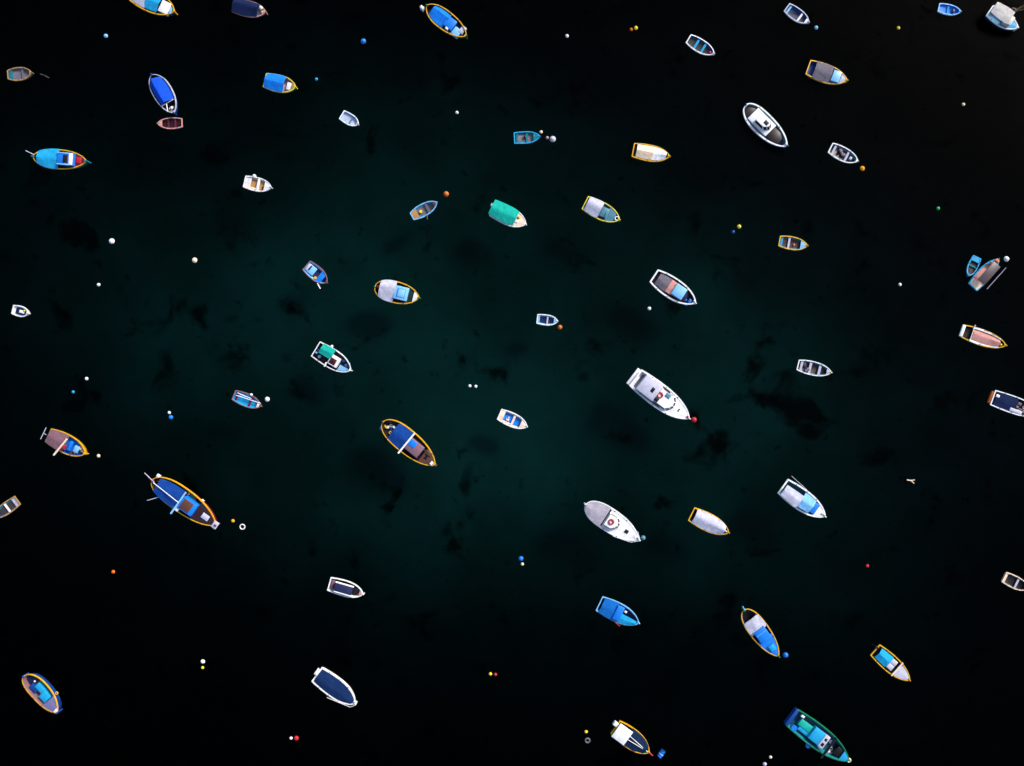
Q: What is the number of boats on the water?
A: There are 53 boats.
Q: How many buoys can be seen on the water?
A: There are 50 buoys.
